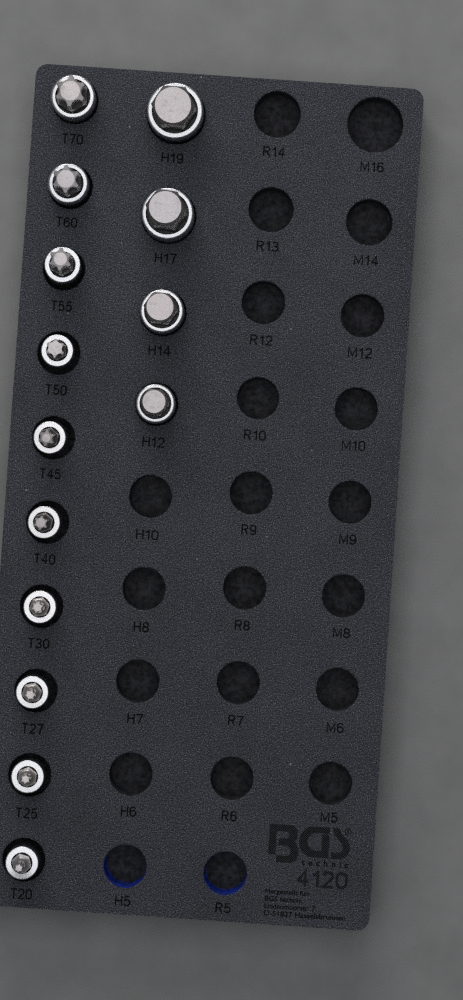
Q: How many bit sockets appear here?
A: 14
